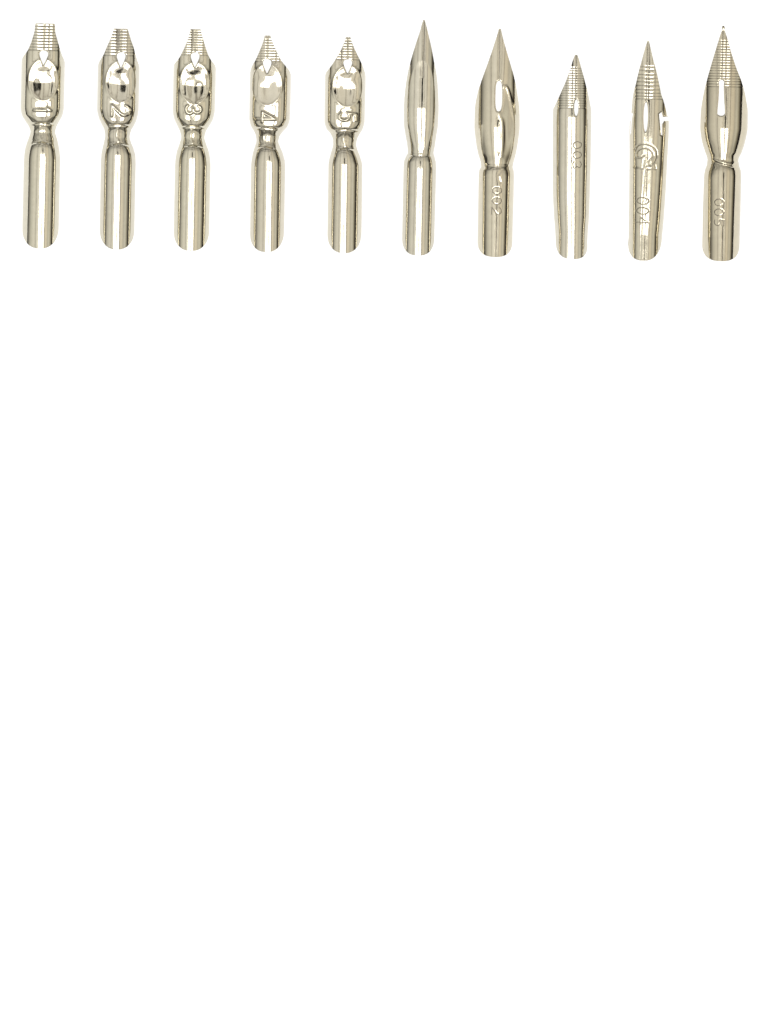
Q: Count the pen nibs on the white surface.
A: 10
